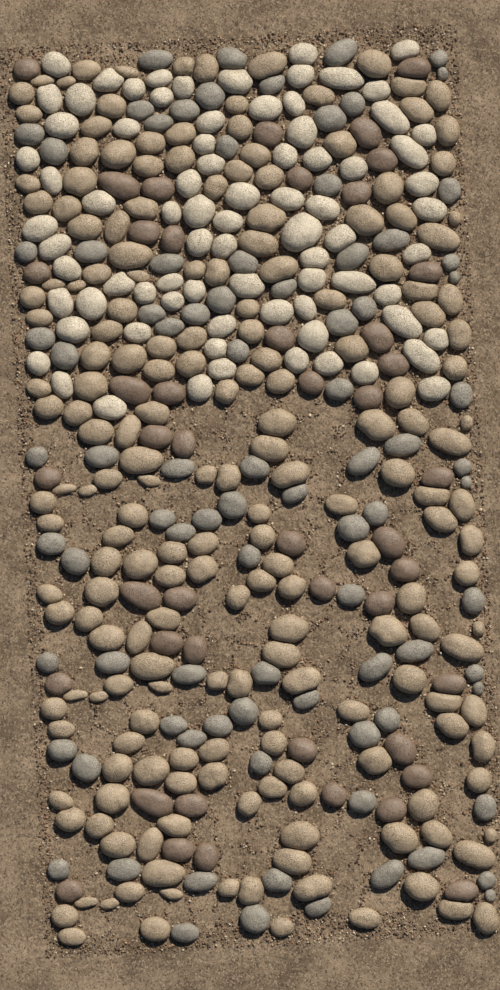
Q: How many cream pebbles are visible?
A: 79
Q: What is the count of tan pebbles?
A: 199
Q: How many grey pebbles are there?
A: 88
